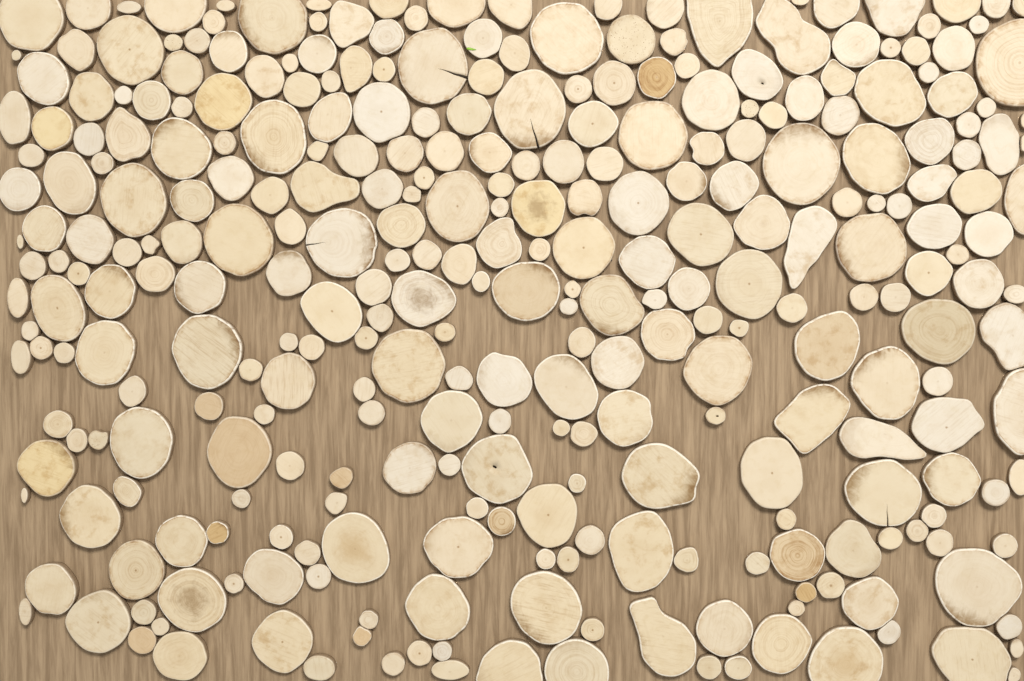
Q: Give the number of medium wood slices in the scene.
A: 72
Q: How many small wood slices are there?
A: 141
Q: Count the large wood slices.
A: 99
